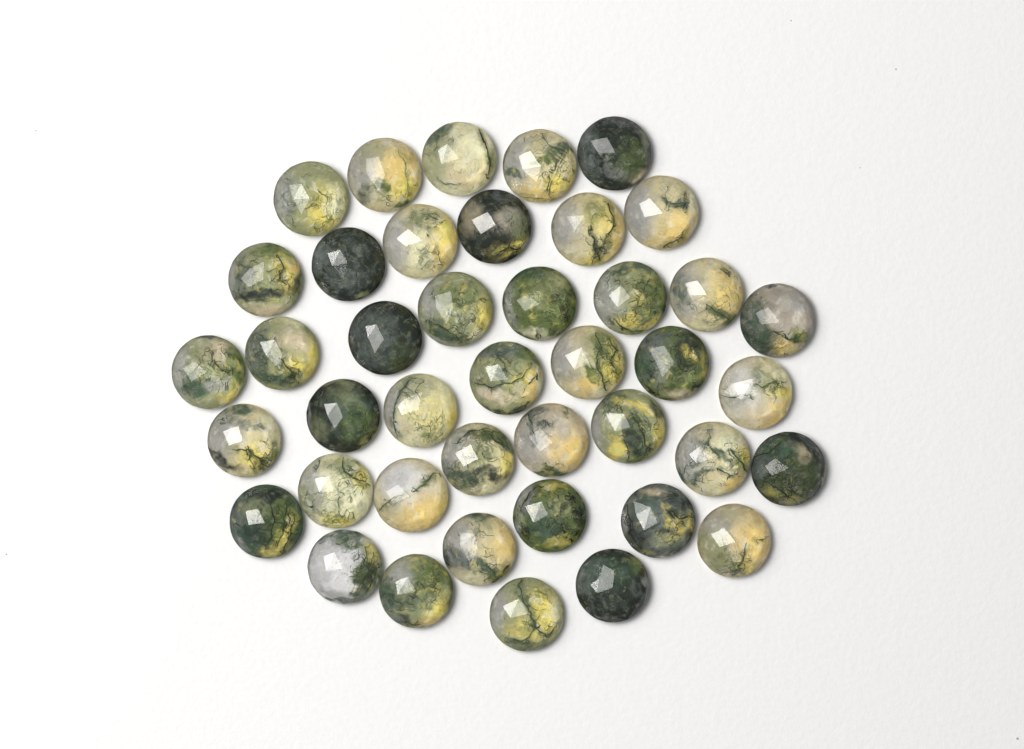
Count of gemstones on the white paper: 42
